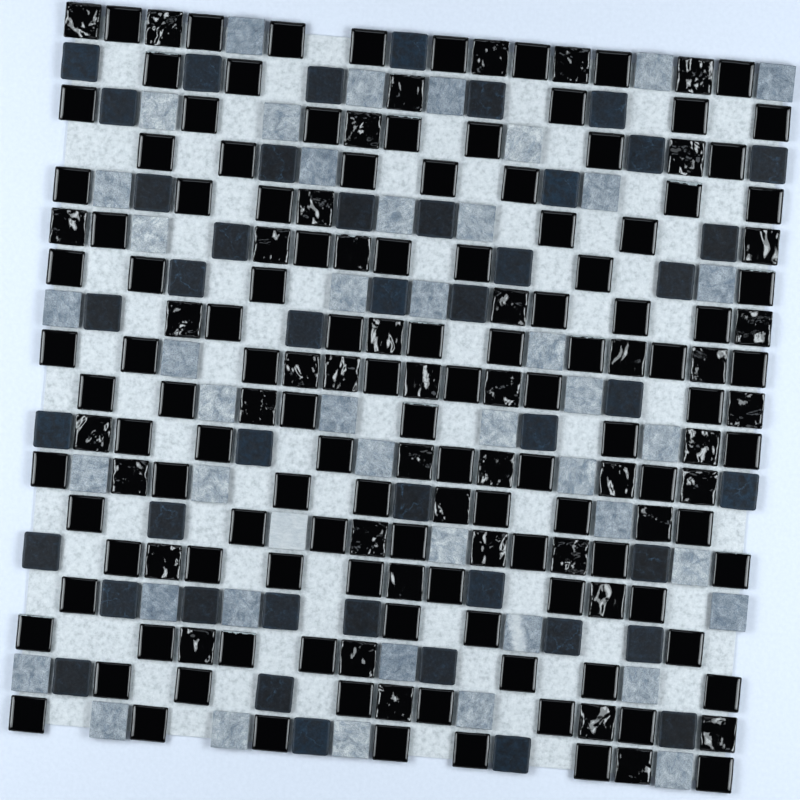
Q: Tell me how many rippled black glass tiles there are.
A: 46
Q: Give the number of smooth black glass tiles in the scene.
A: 115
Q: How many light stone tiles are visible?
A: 45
